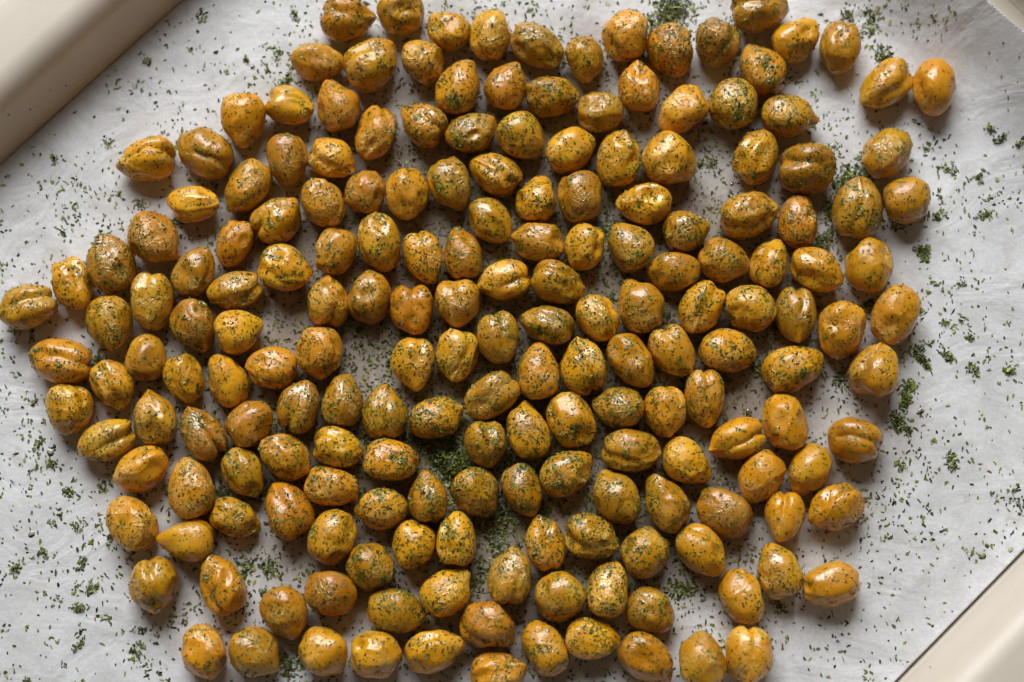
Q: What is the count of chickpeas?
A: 192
